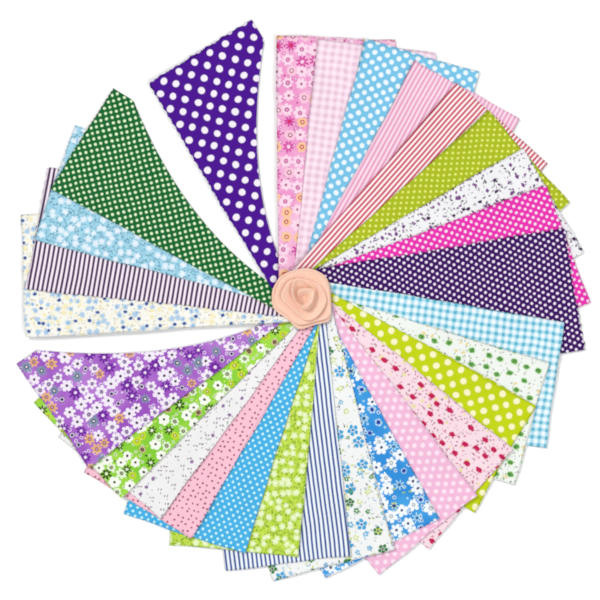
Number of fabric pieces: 28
